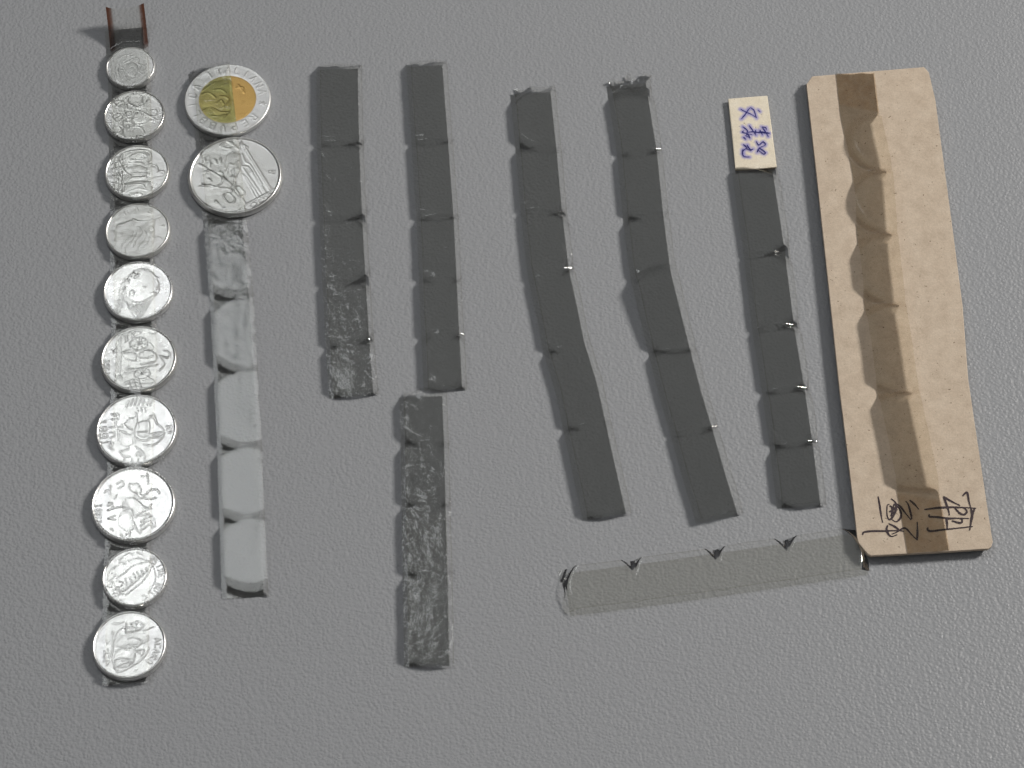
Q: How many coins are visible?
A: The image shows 12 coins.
